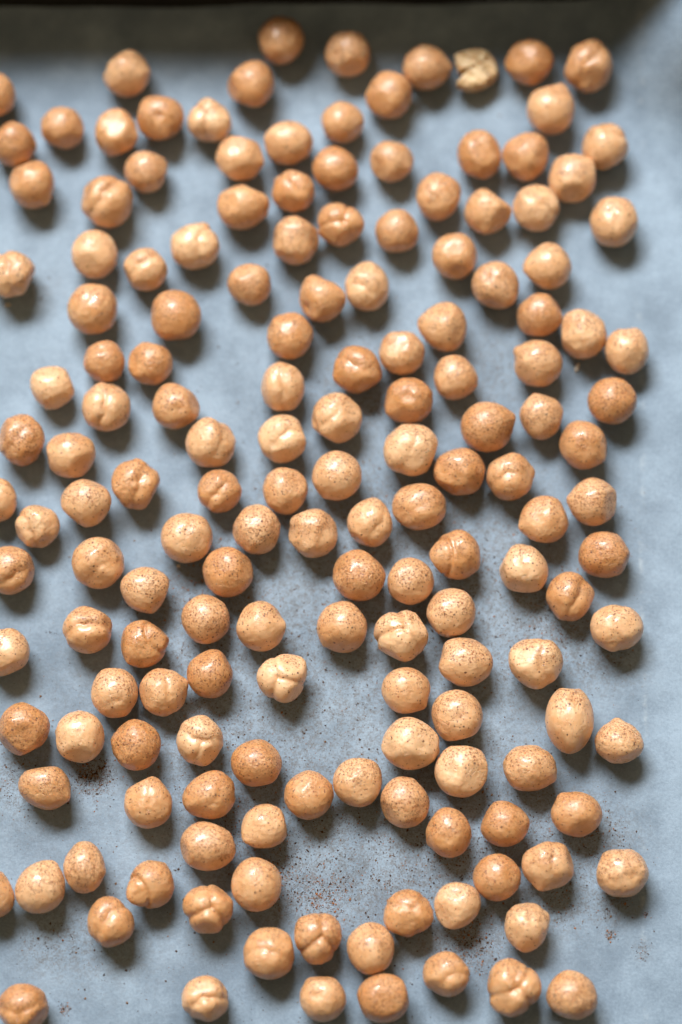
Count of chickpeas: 162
